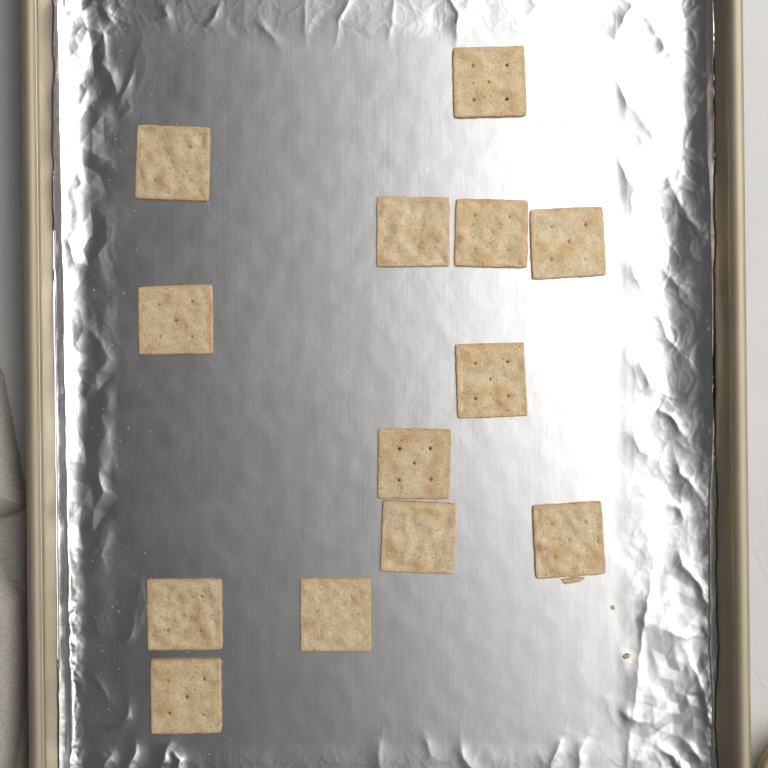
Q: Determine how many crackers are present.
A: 13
